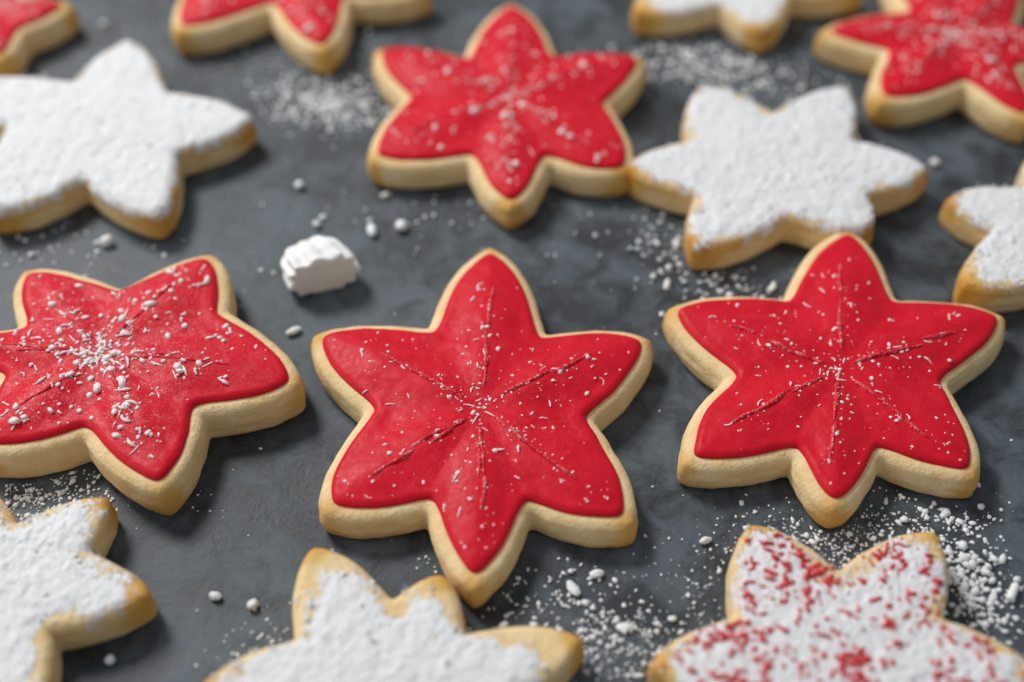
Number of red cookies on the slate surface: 7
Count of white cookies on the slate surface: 6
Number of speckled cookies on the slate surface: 1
